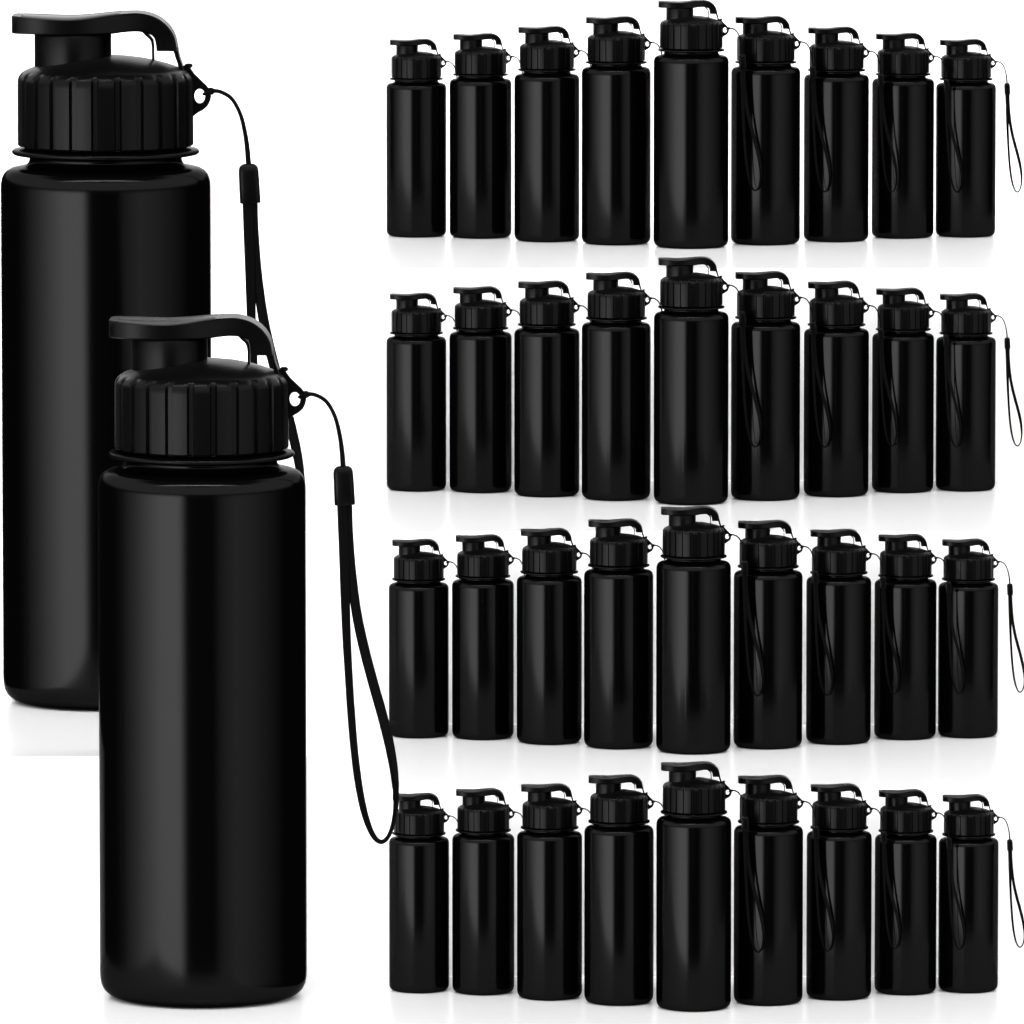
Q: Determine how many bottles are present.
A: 38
